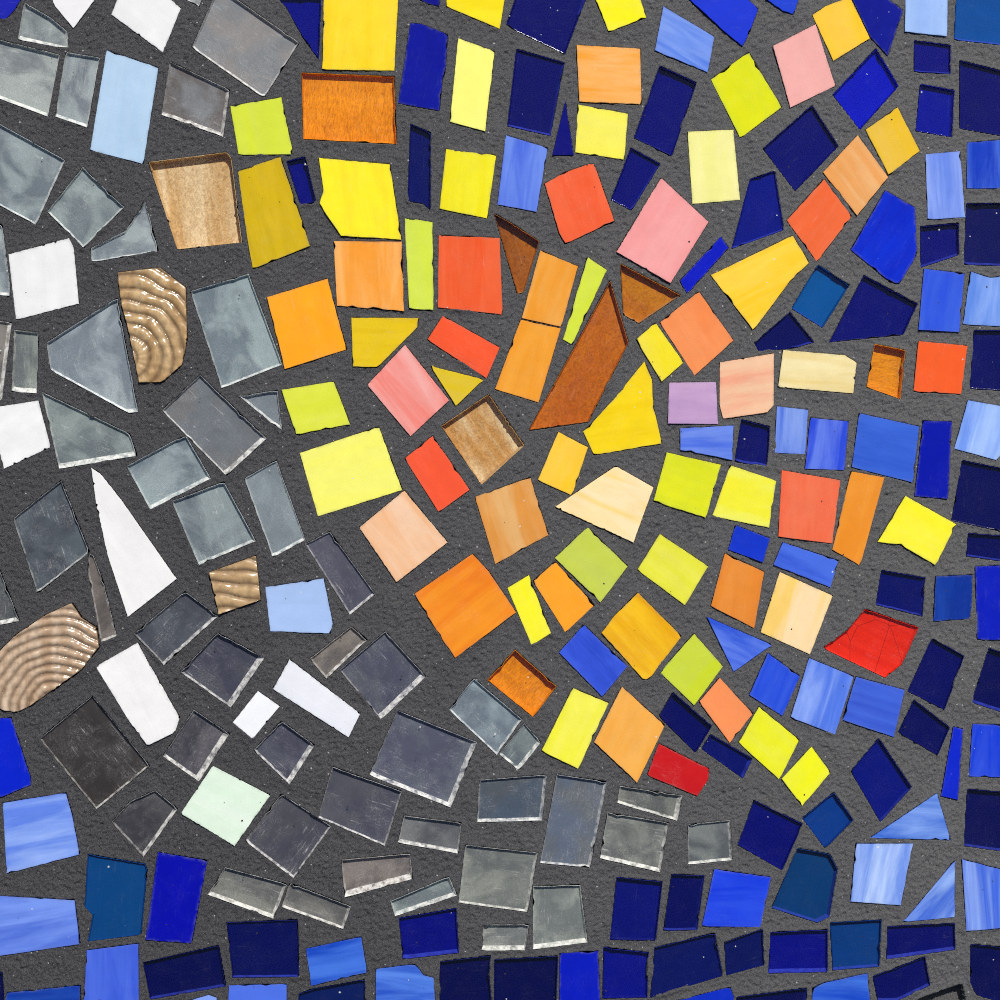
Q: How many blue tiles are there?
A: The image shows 106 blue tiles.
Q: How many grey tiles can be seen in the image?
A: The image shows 50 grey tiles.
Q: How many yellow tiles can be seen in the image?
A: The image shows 34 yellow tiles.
